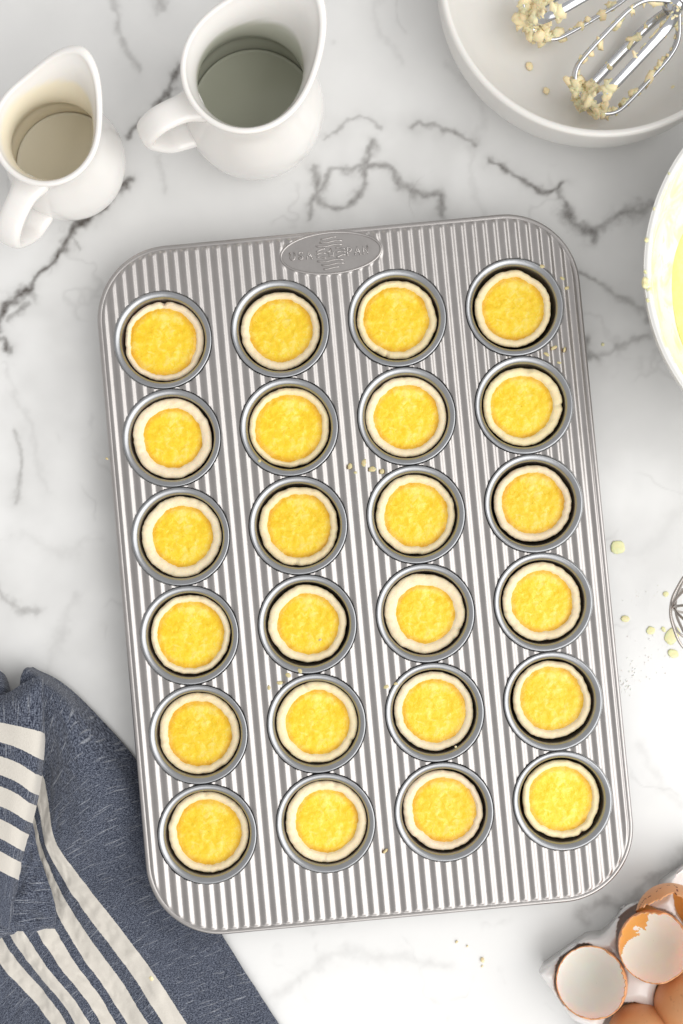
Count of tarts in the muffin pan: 24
